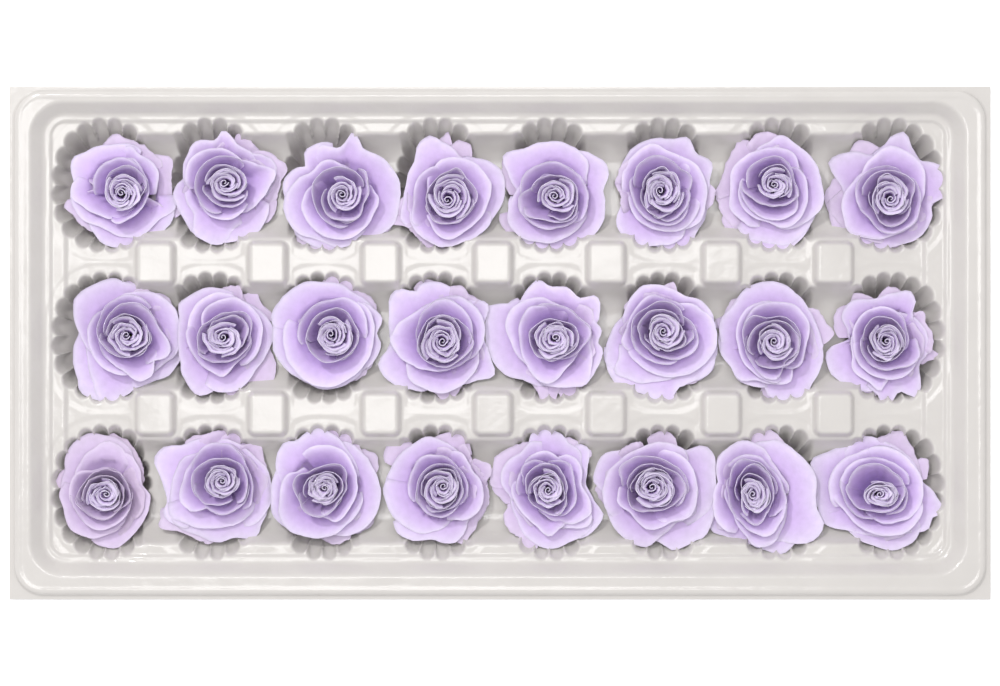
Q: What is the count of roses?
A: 24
